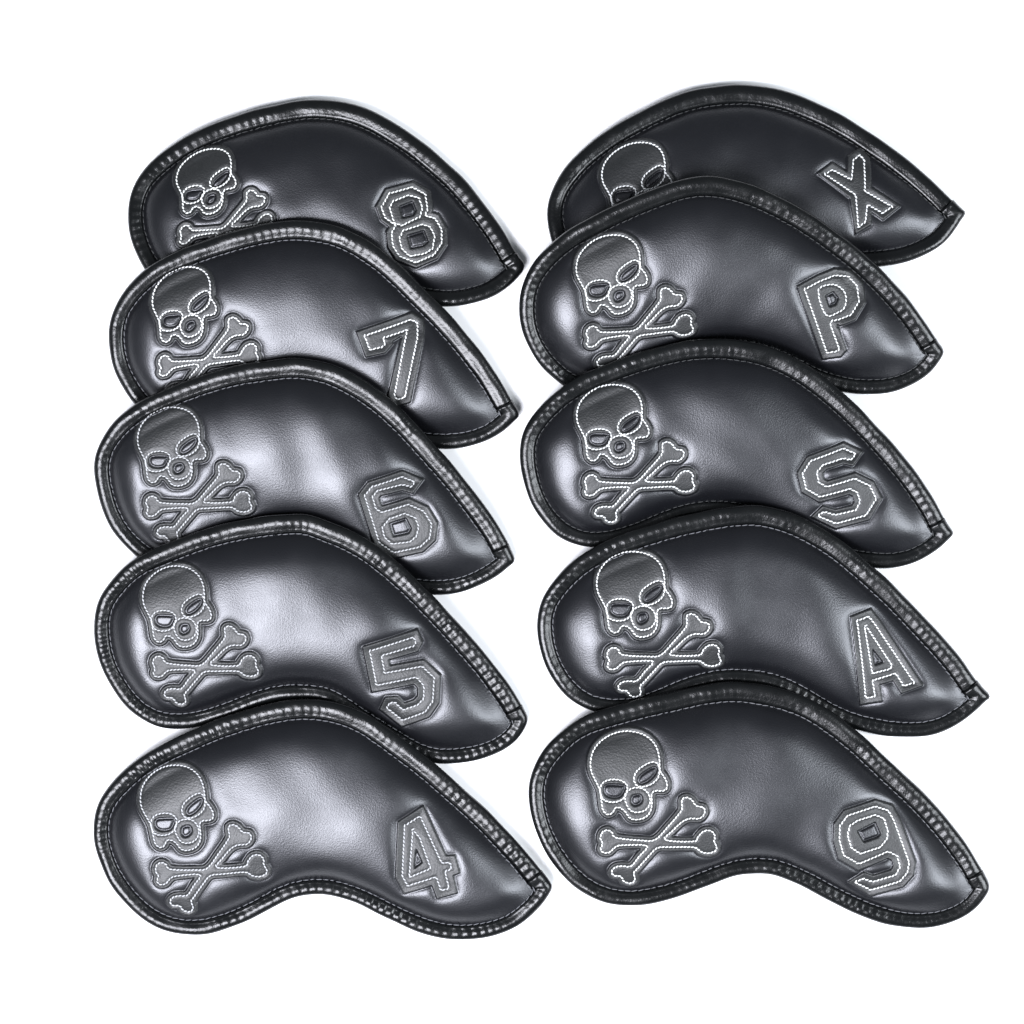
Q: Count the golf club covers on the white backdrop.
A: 10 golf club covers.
